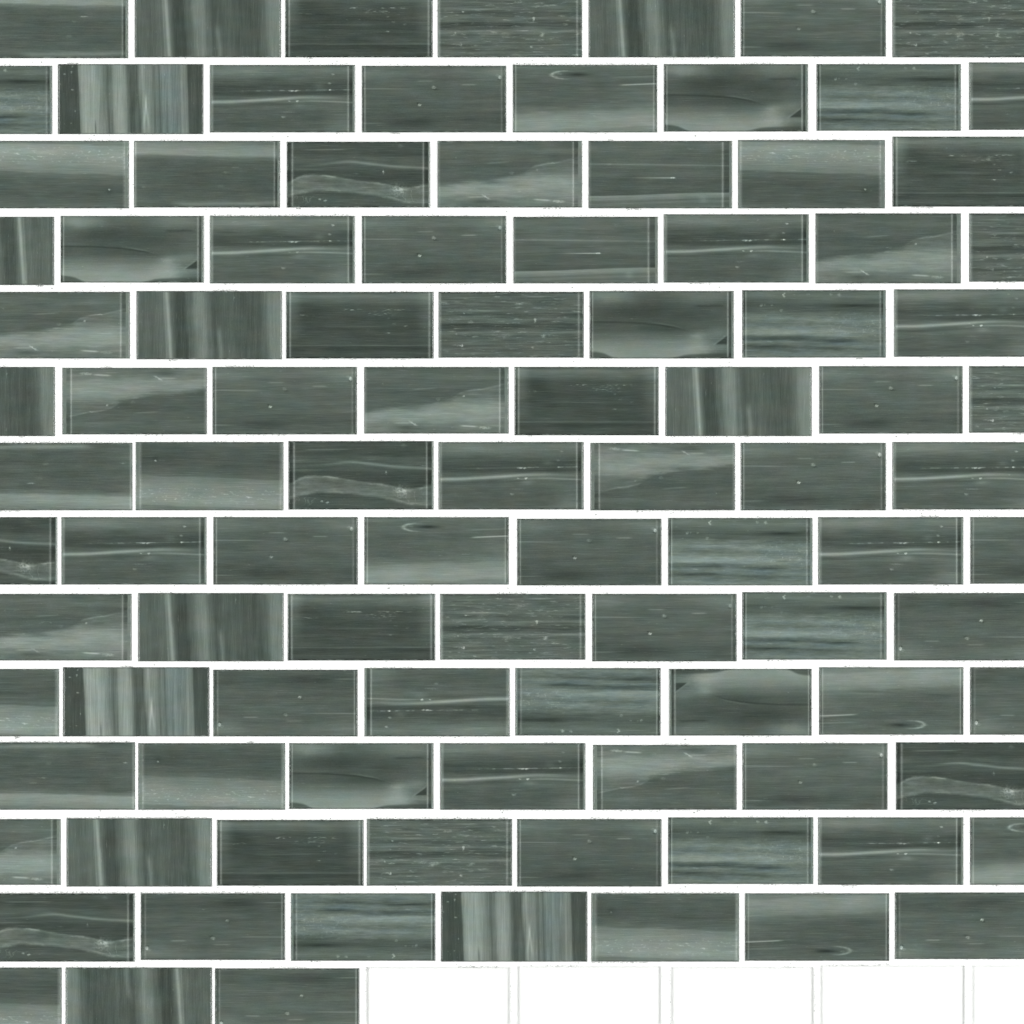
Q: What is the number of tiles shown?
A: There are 100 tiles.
